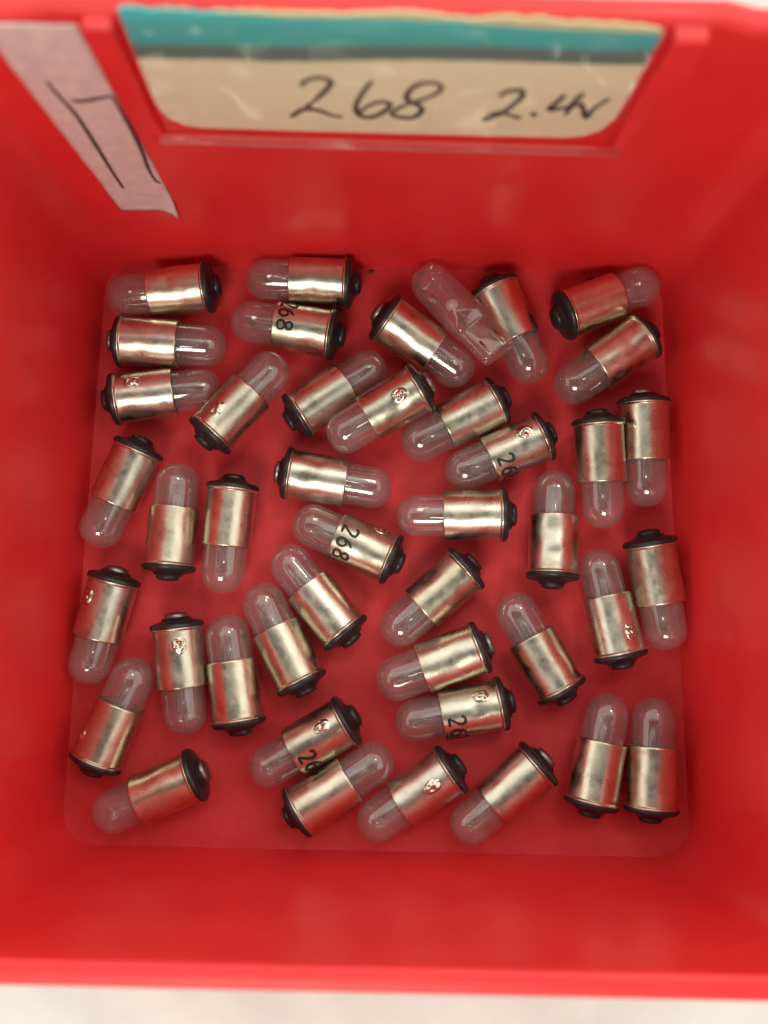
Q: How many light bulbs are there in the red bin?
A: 43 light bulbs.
